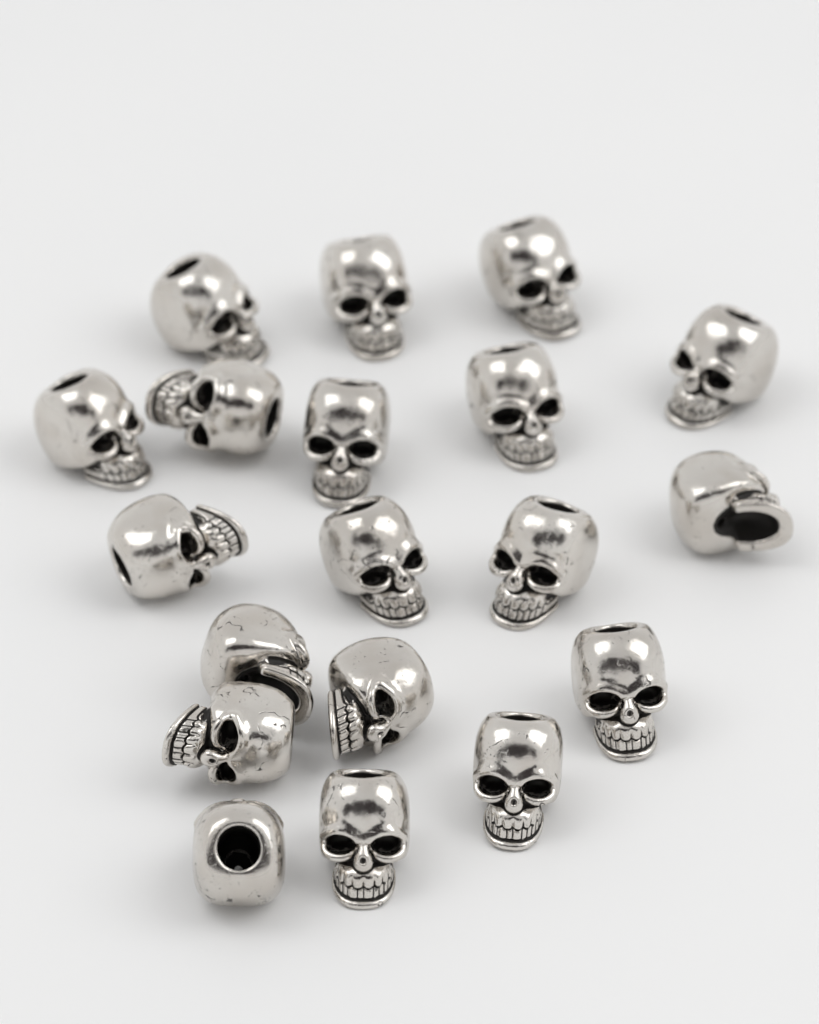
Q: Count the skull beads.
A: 19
